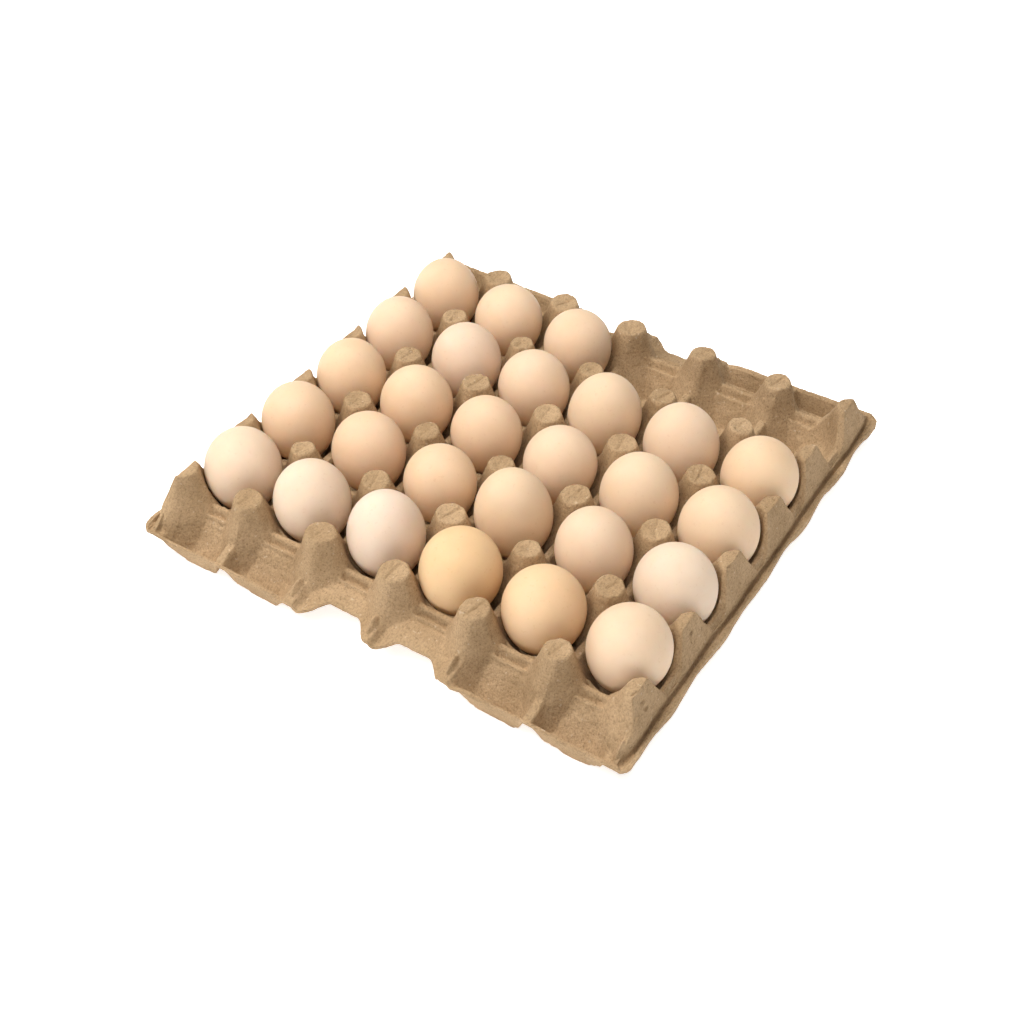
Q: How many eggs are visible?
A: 27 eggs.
